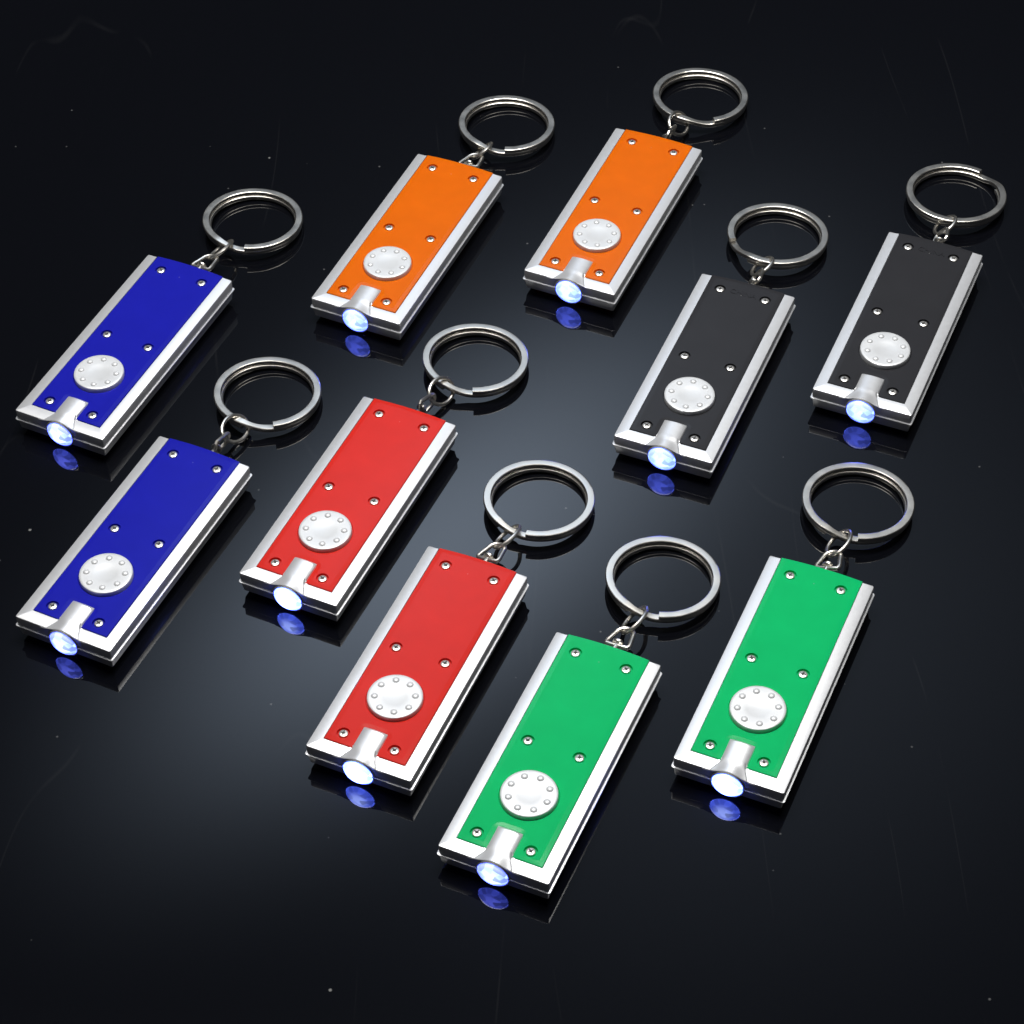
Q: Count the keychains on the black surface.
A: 10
